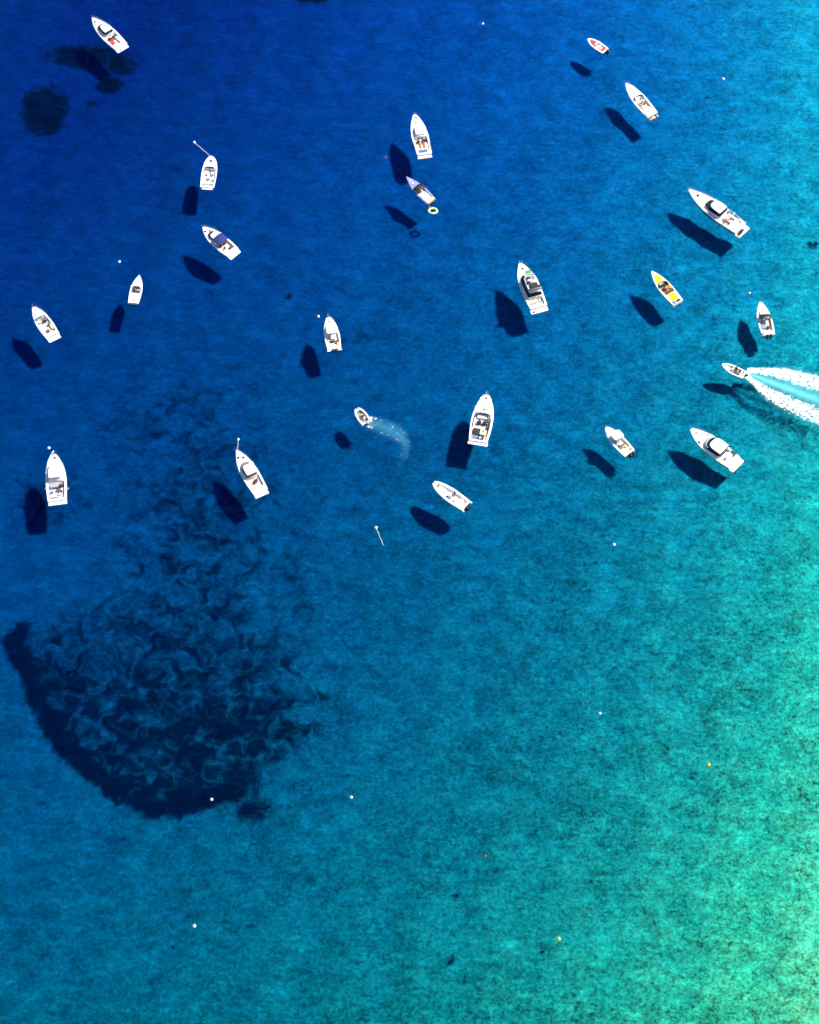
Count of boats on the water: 22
